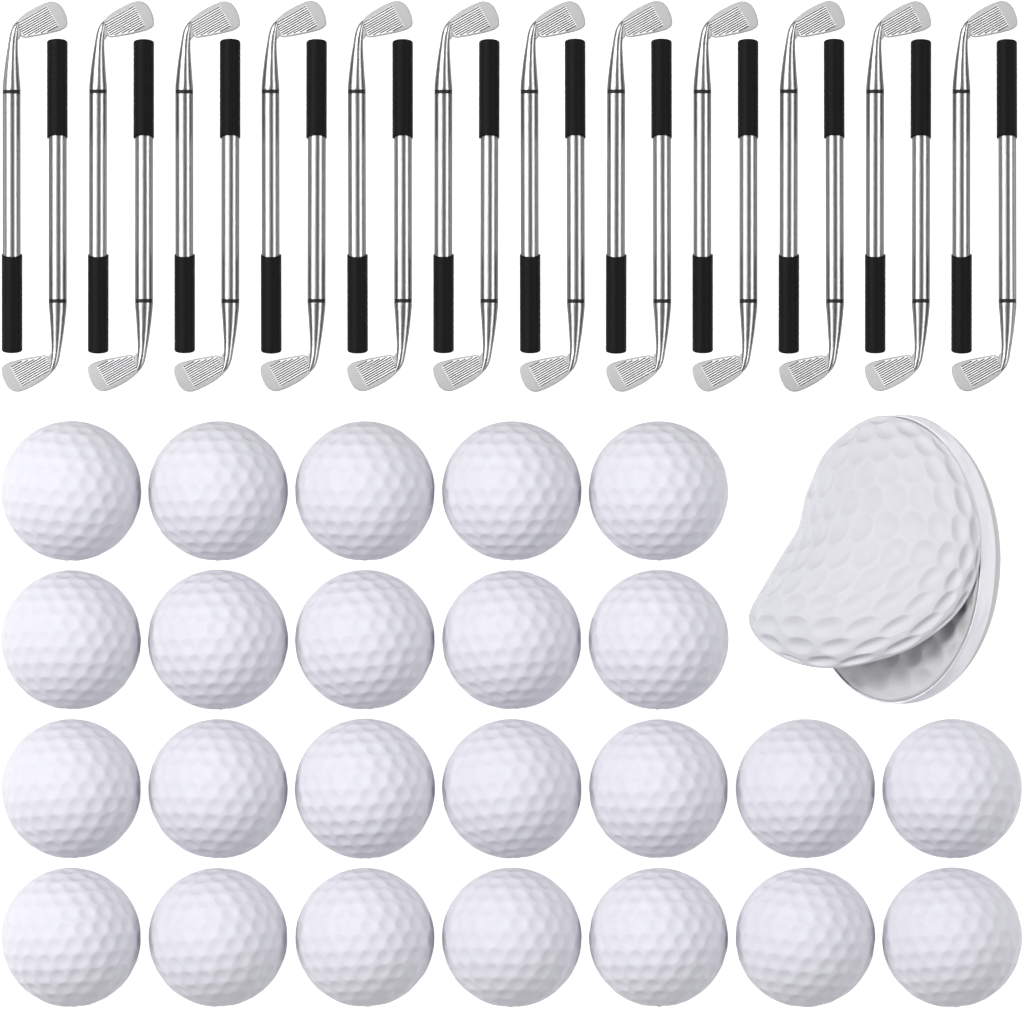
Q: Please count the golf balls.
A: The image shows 24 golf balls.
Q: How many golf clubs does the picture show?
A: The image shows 24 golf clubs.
